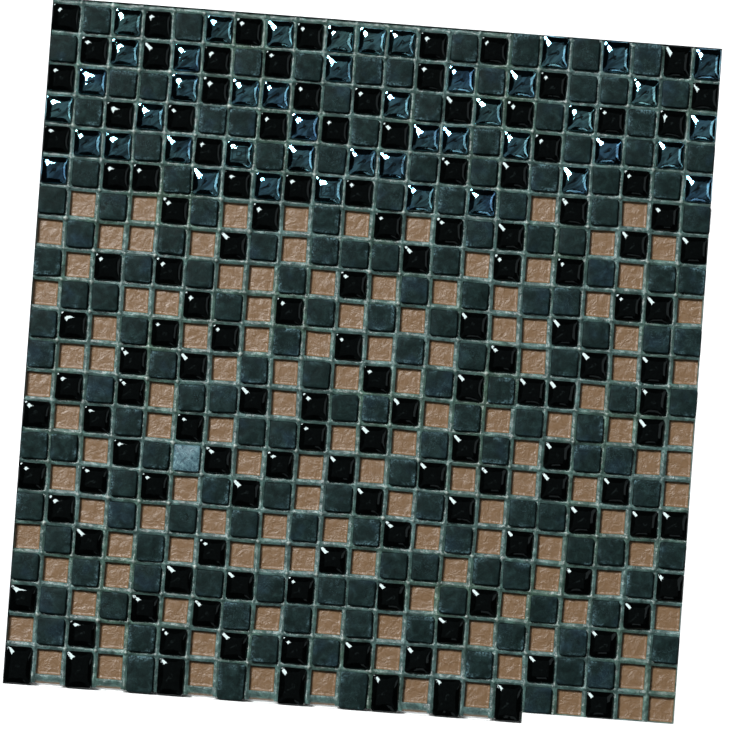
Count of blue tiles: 46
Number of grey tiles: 166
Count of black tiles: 138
